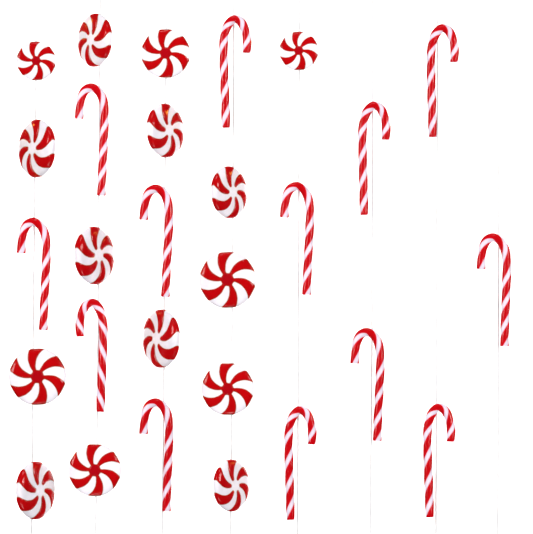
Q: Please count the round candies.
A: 15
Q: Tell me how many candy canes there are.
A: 13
